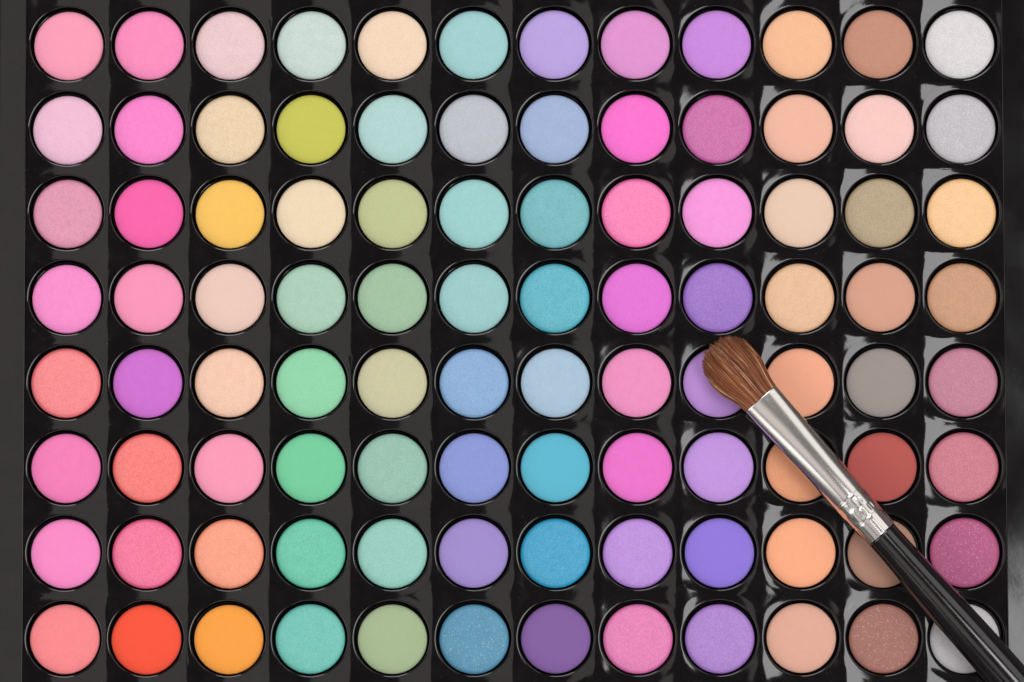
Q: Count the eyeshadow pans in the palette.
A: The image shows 96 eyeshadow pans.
